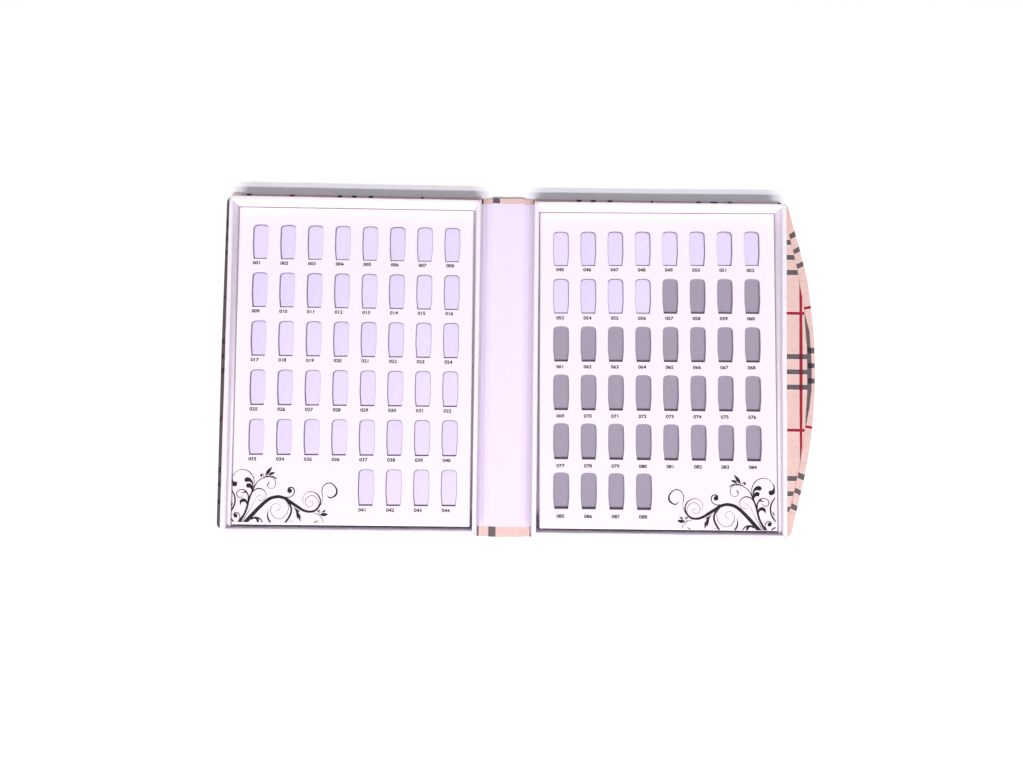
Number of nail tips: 56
